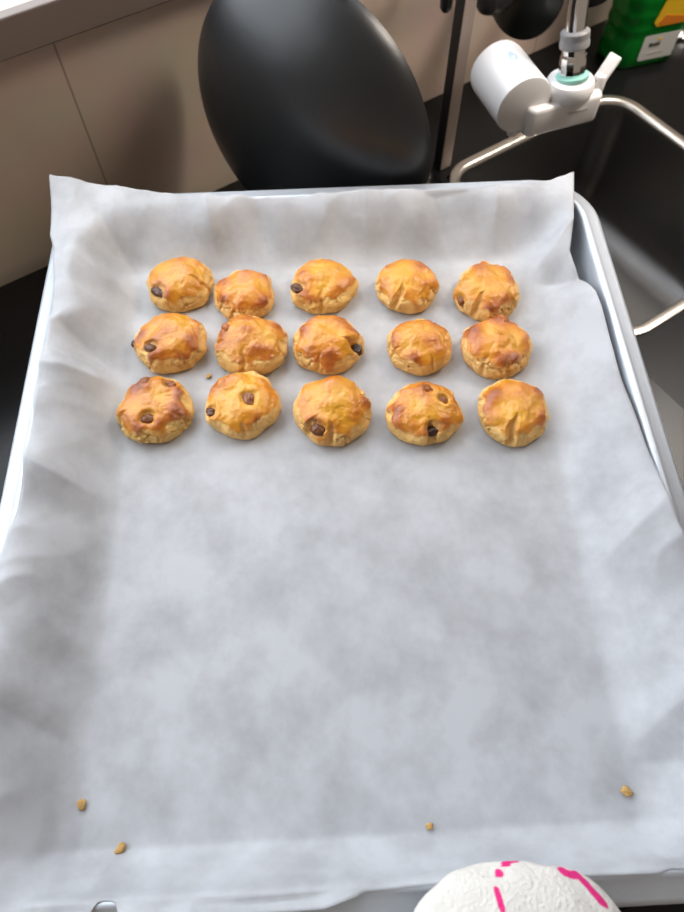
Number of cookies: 15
